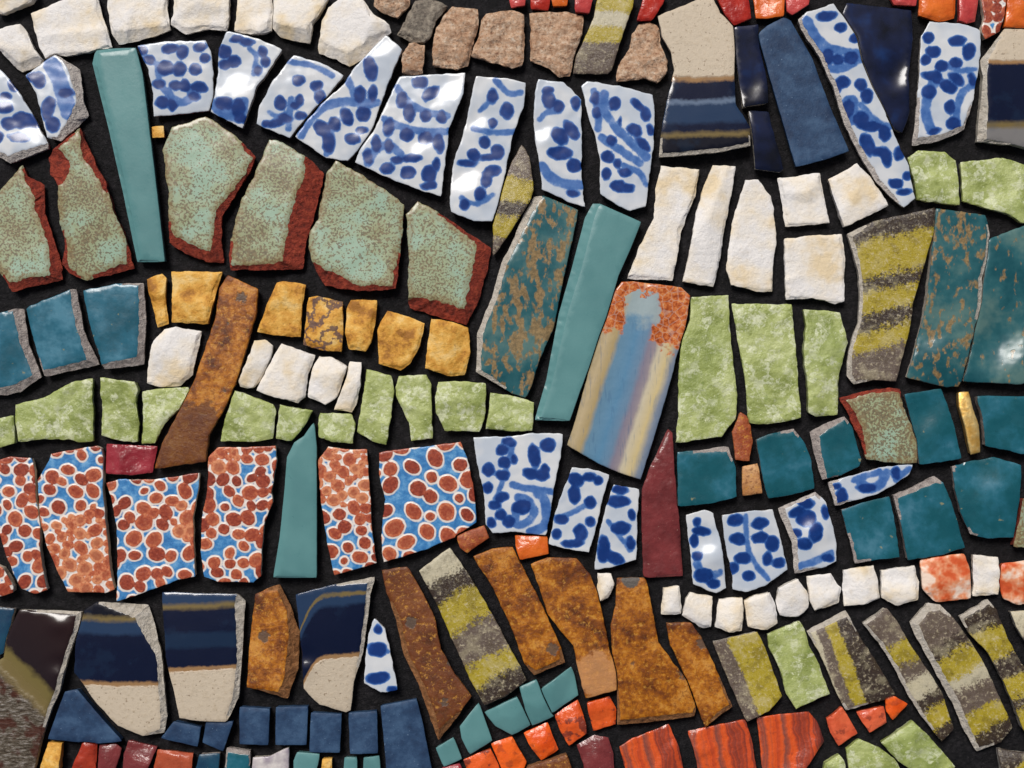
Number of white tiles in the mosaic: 29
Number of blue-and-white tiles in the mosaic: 20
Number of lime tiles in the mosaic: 20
